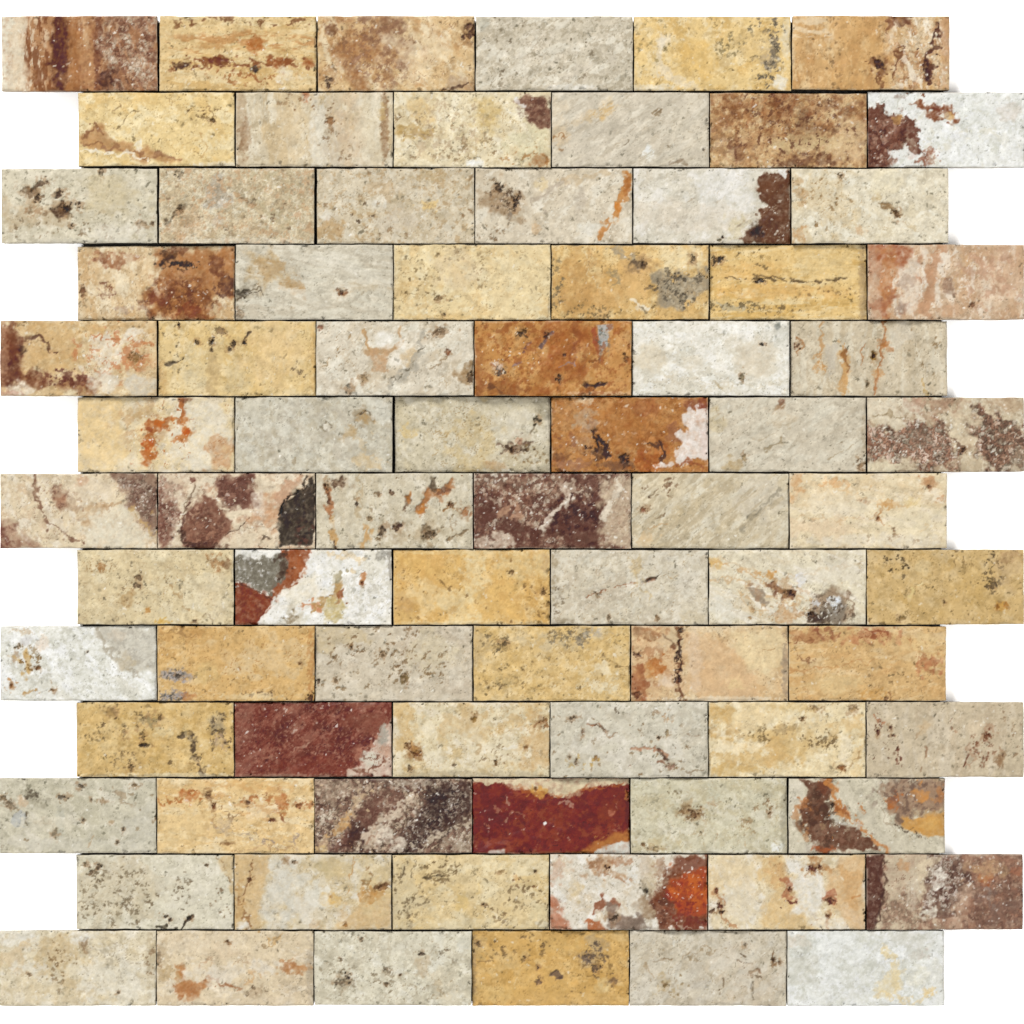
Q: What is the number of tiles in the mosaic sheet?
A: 78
